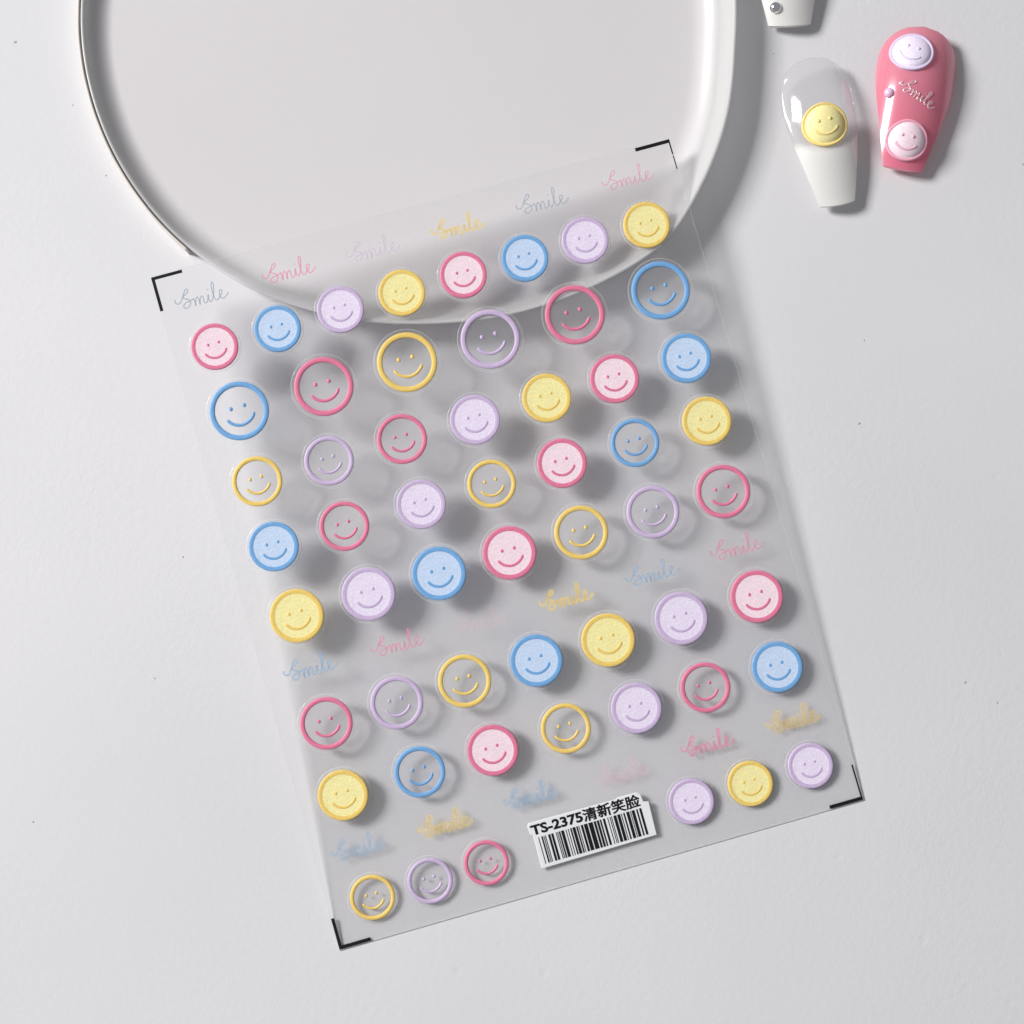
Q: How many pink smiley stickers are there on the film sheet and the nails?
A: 16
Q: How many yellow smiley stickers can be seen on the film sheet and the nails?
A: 16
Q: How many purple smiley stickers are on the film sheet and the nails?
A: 15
